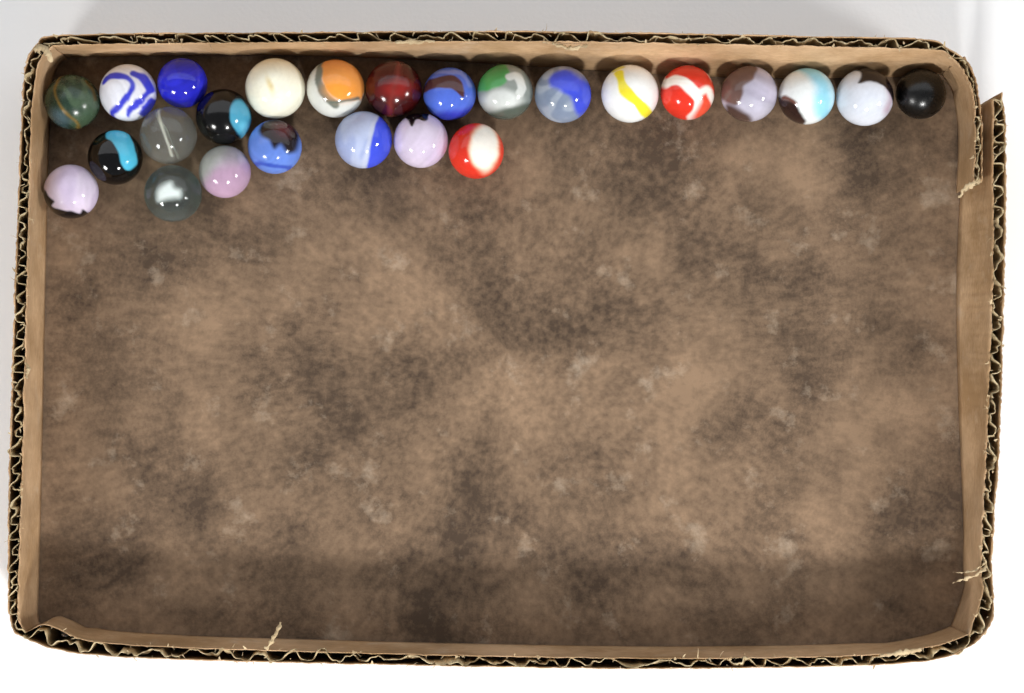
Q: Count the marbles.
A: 25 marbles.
